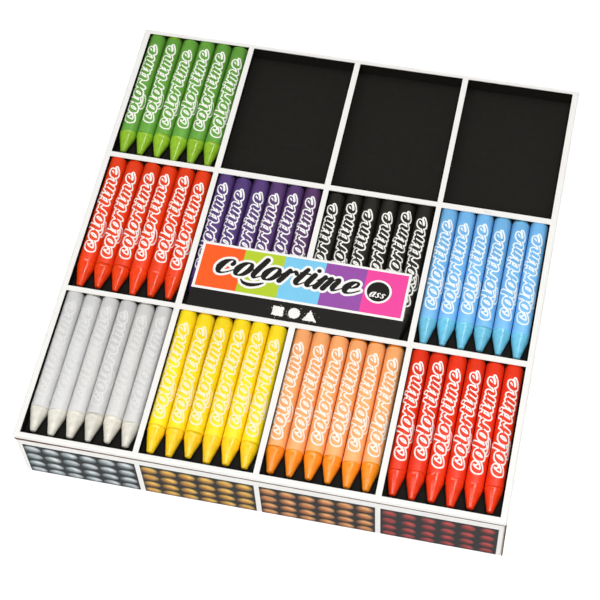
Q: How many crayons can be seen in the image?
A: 54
